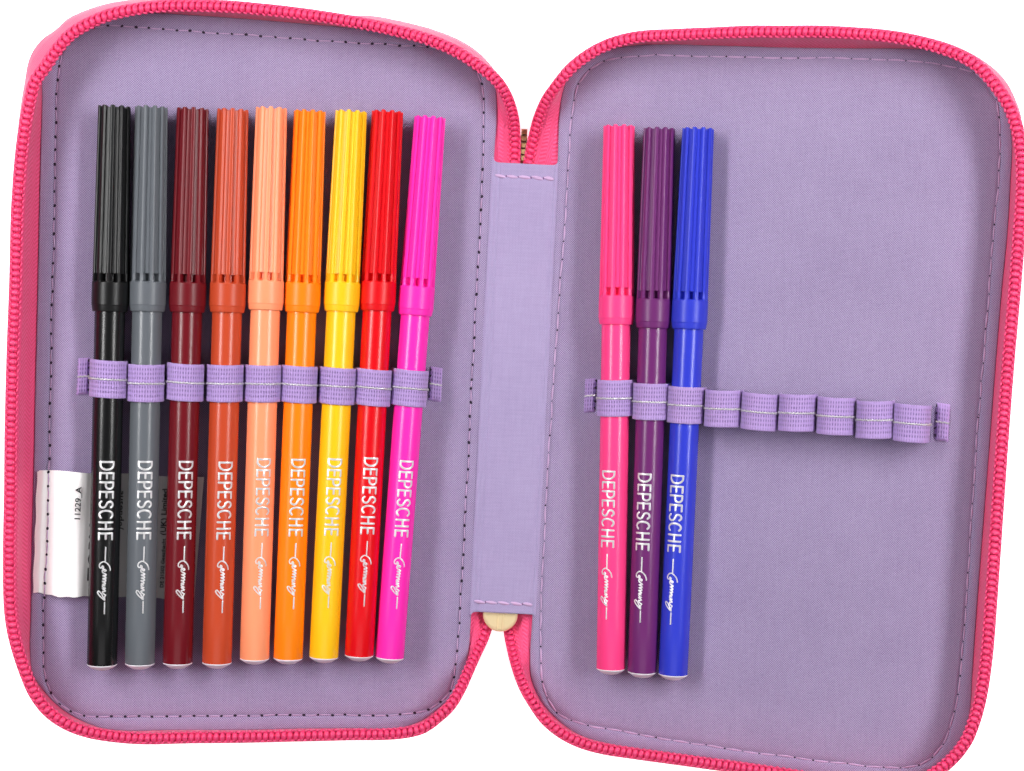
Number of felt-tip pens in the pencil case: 12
